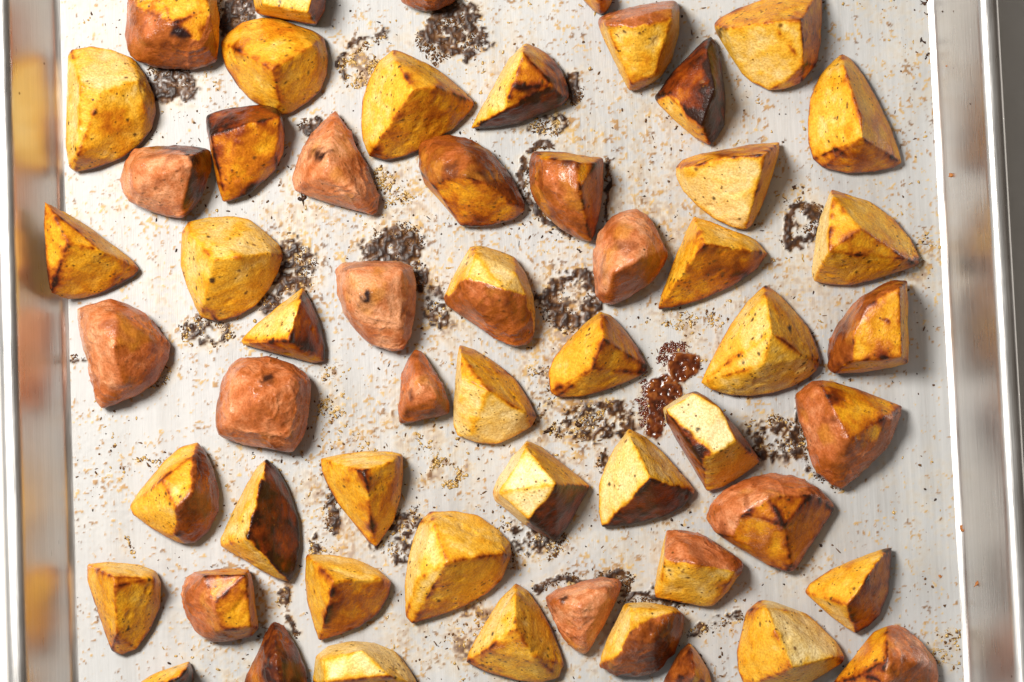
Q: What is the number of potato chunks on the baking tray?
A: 56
